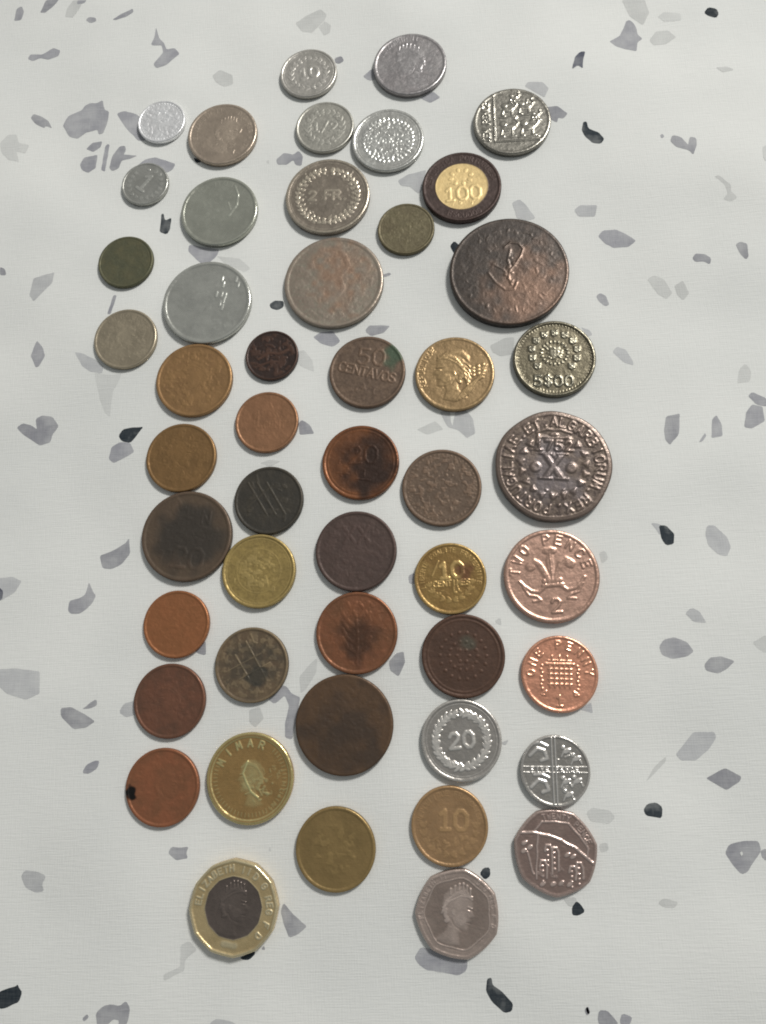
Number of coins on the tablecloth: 49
